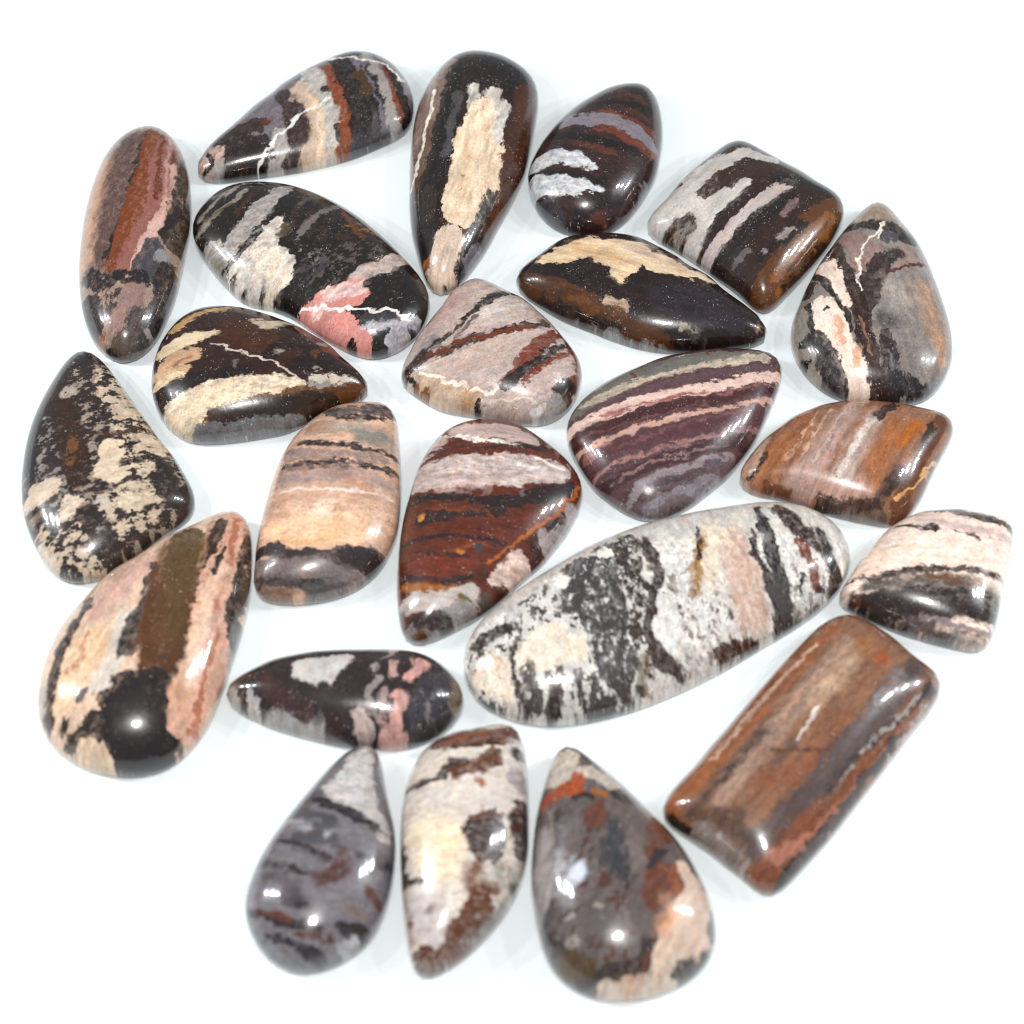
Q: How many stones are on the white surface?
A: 23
